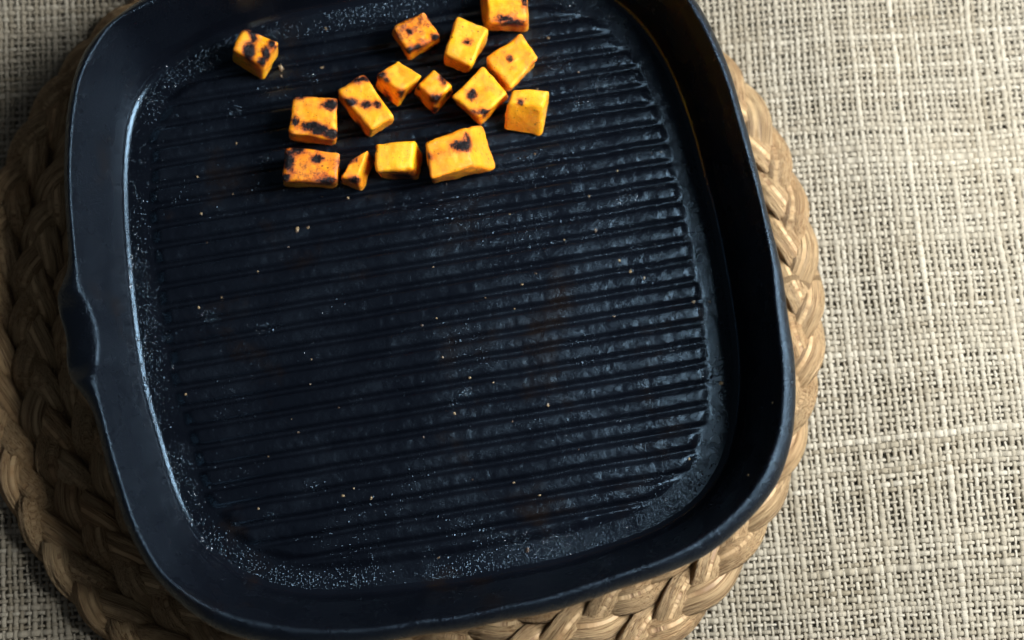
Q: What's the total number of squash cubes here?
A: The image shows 15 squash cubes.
